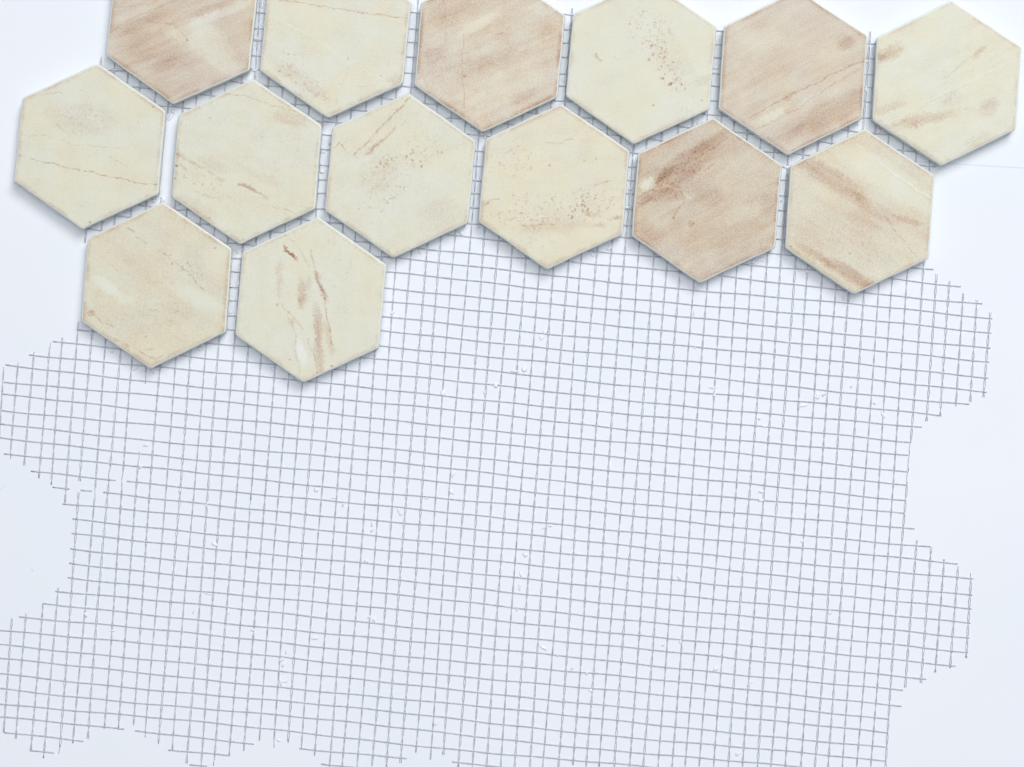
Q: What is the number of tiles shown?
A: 14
